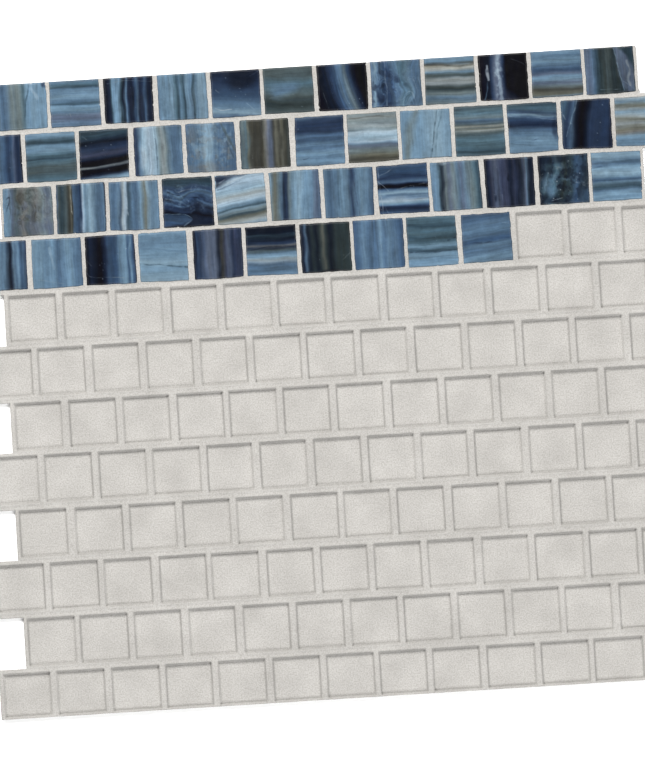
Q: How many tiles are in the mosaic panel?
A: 47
